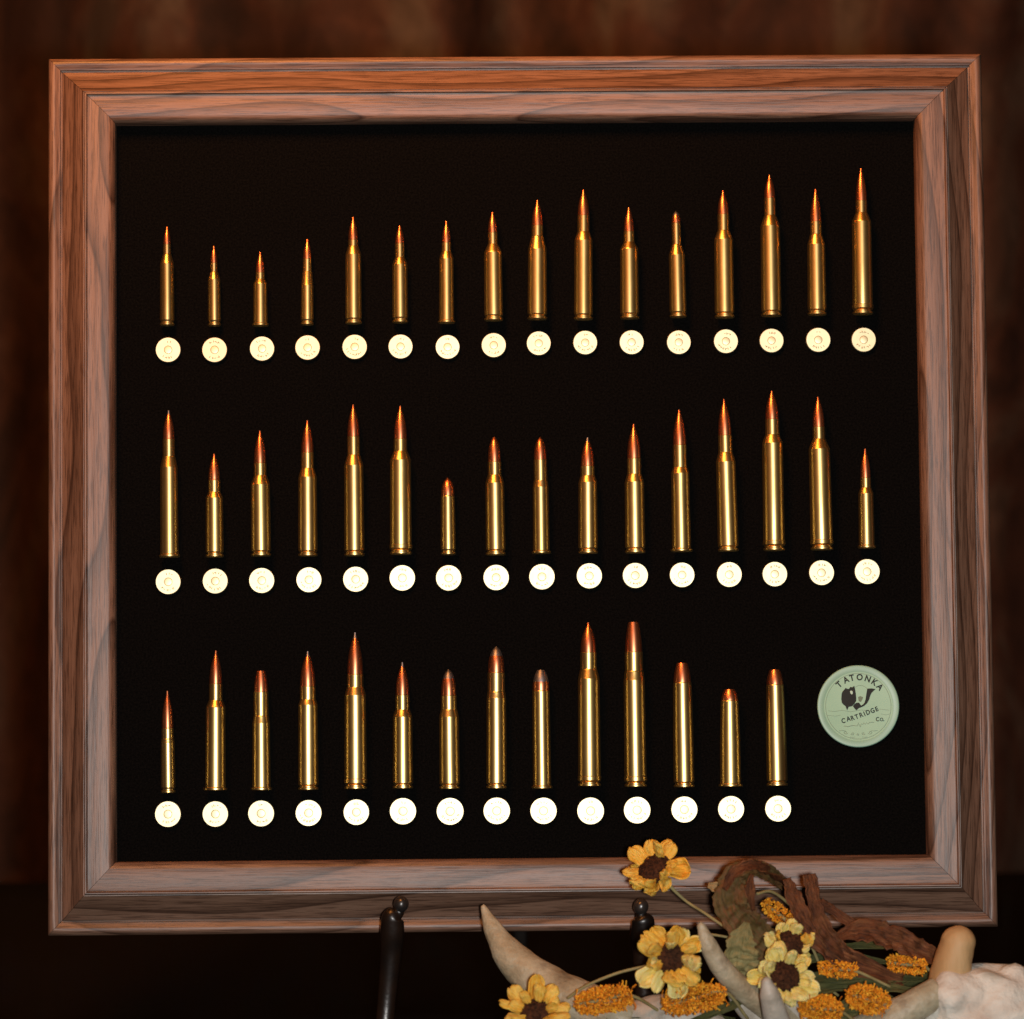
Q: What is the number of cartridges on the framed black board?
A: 46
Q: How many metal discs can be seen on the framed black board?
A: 46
